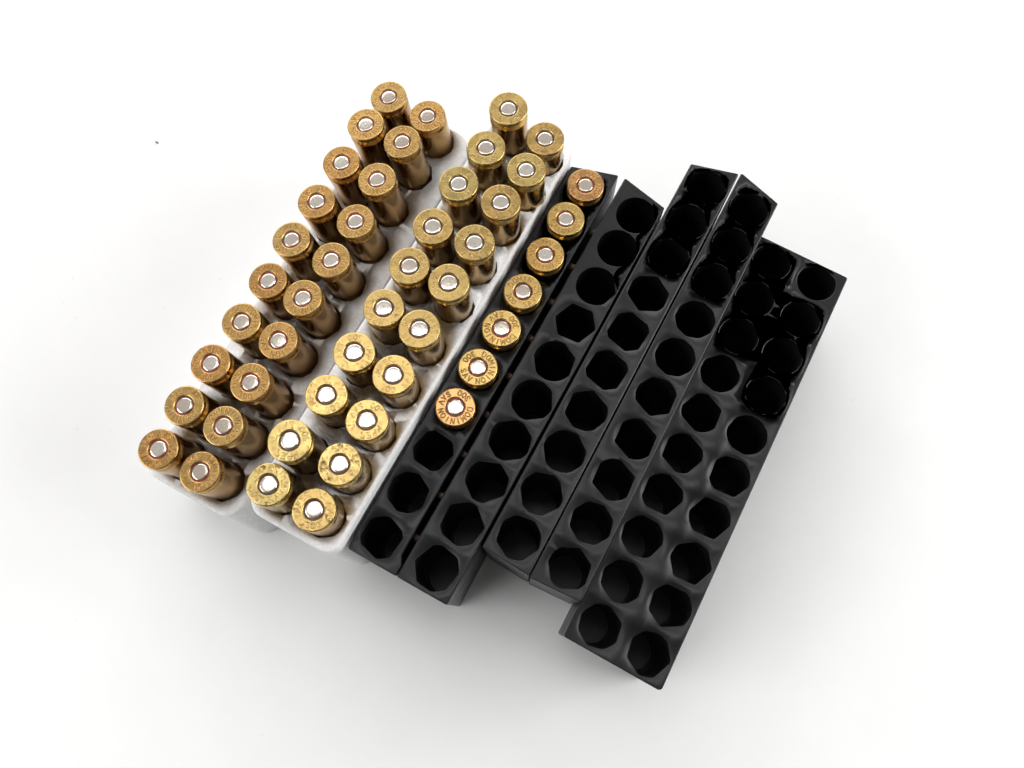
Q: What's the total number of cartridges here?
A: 47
